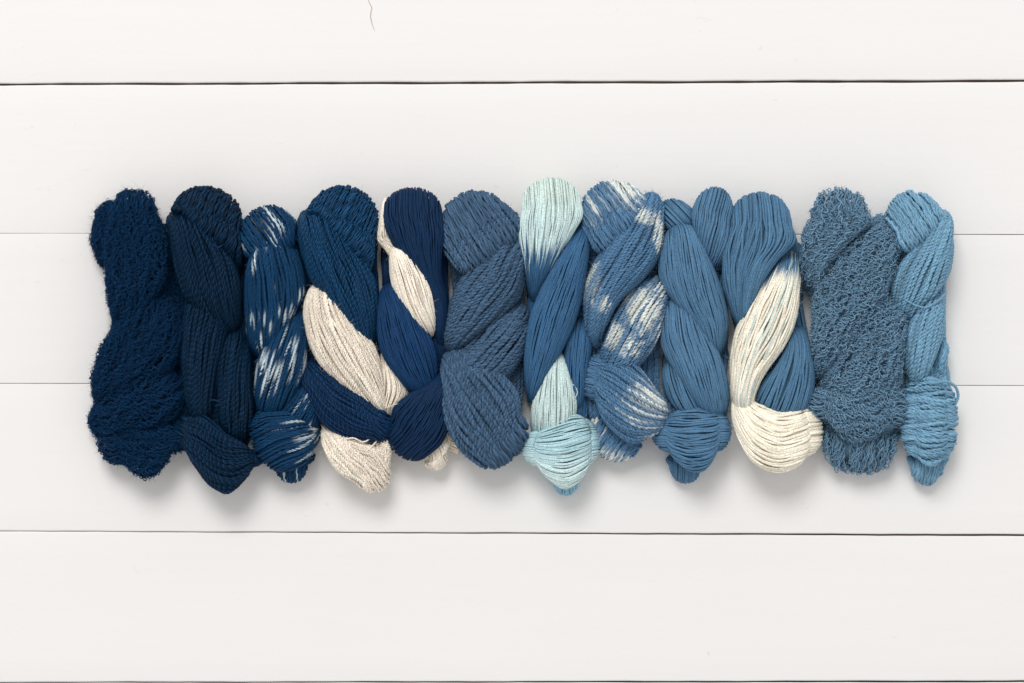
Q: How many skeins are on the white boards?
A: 12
